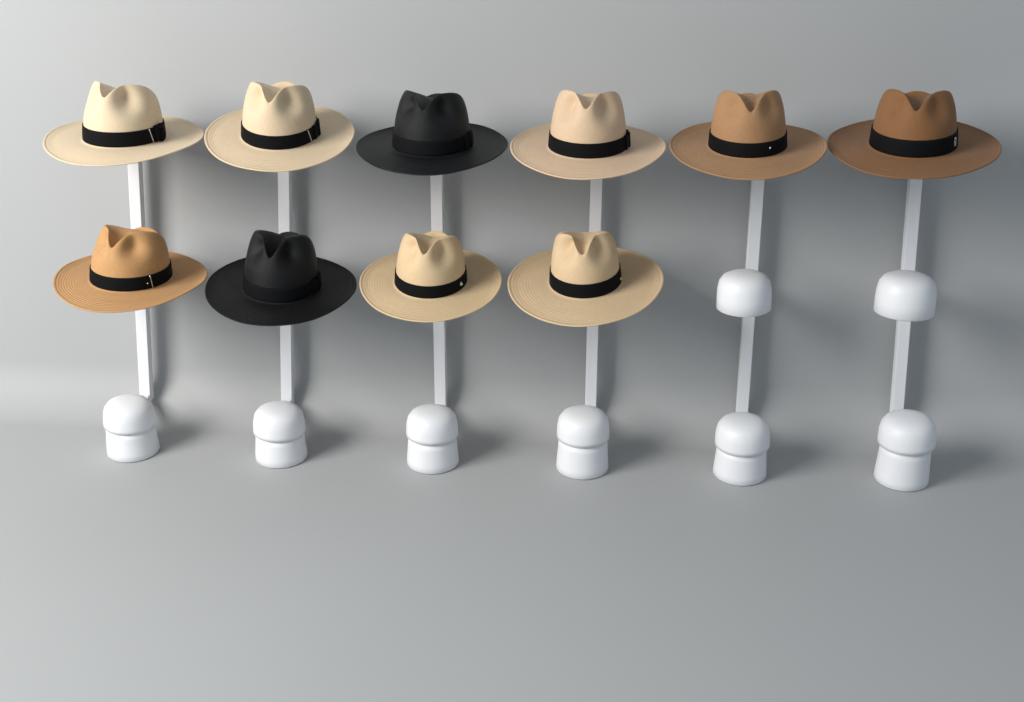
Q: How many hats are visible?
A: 10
